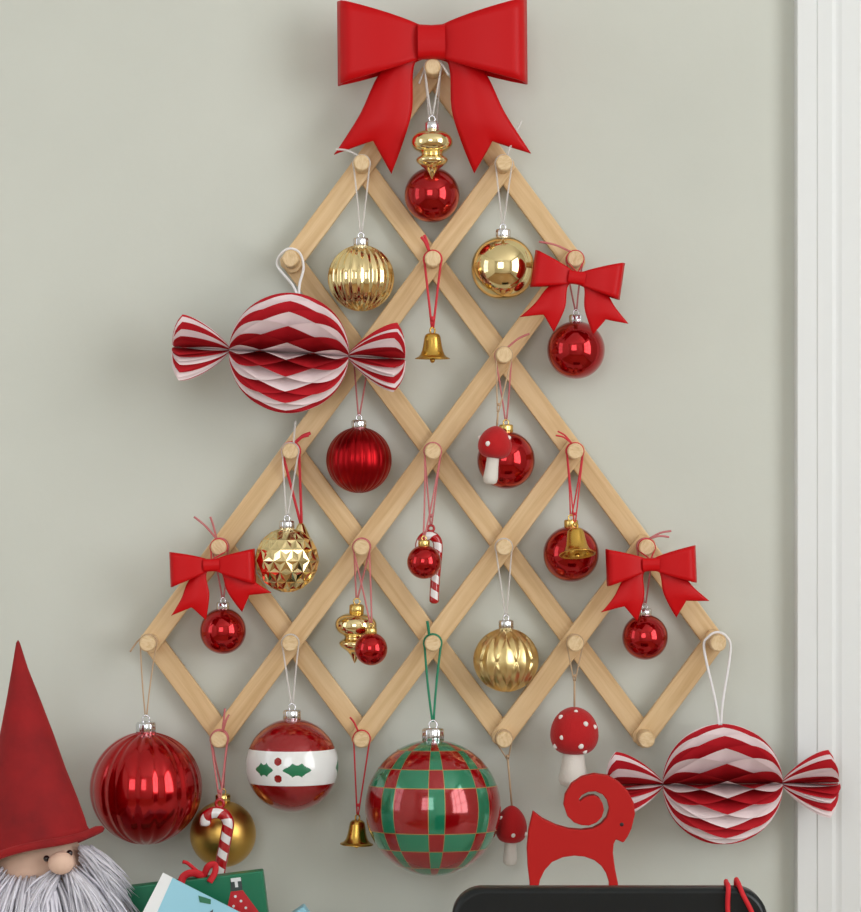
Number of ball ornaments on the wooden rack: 17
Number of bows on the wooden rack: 4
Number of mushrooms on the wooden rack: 3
